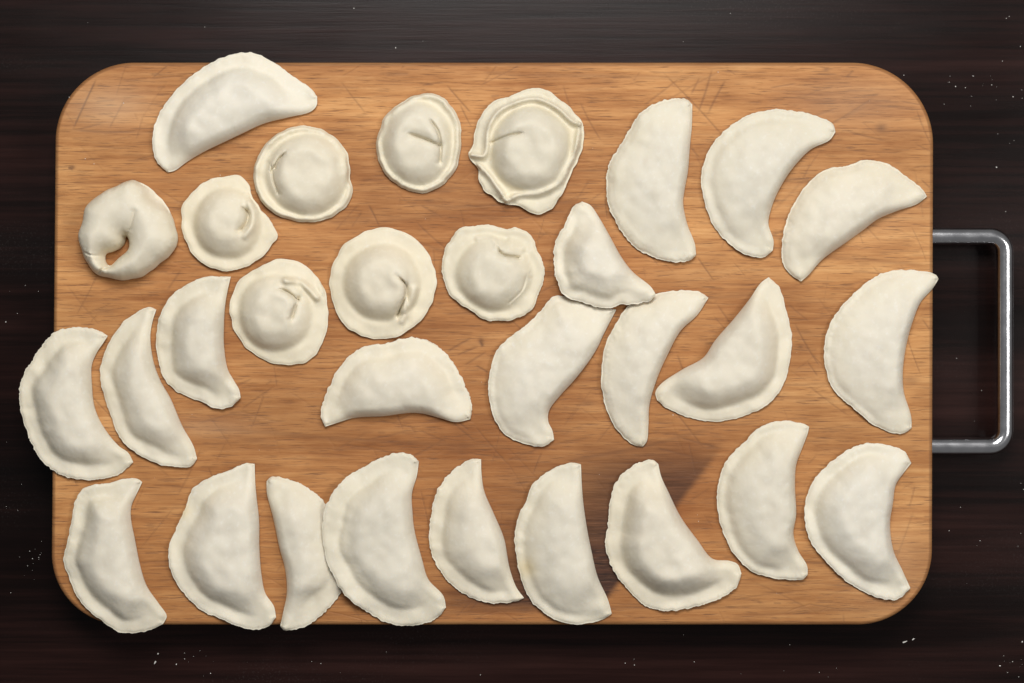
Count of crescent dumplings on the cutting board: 22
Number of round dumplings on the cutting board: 8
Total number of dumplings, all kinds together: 30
